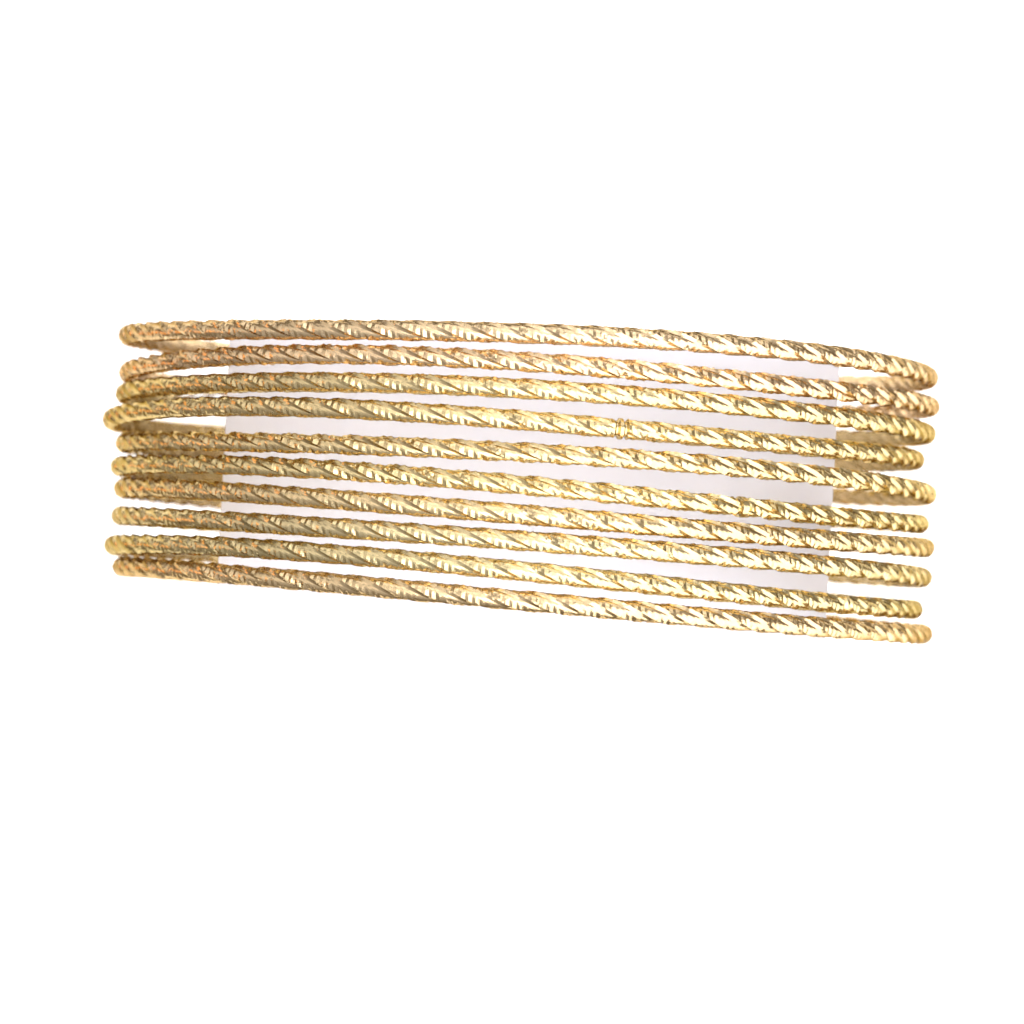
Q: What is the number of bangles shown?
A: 10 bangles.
